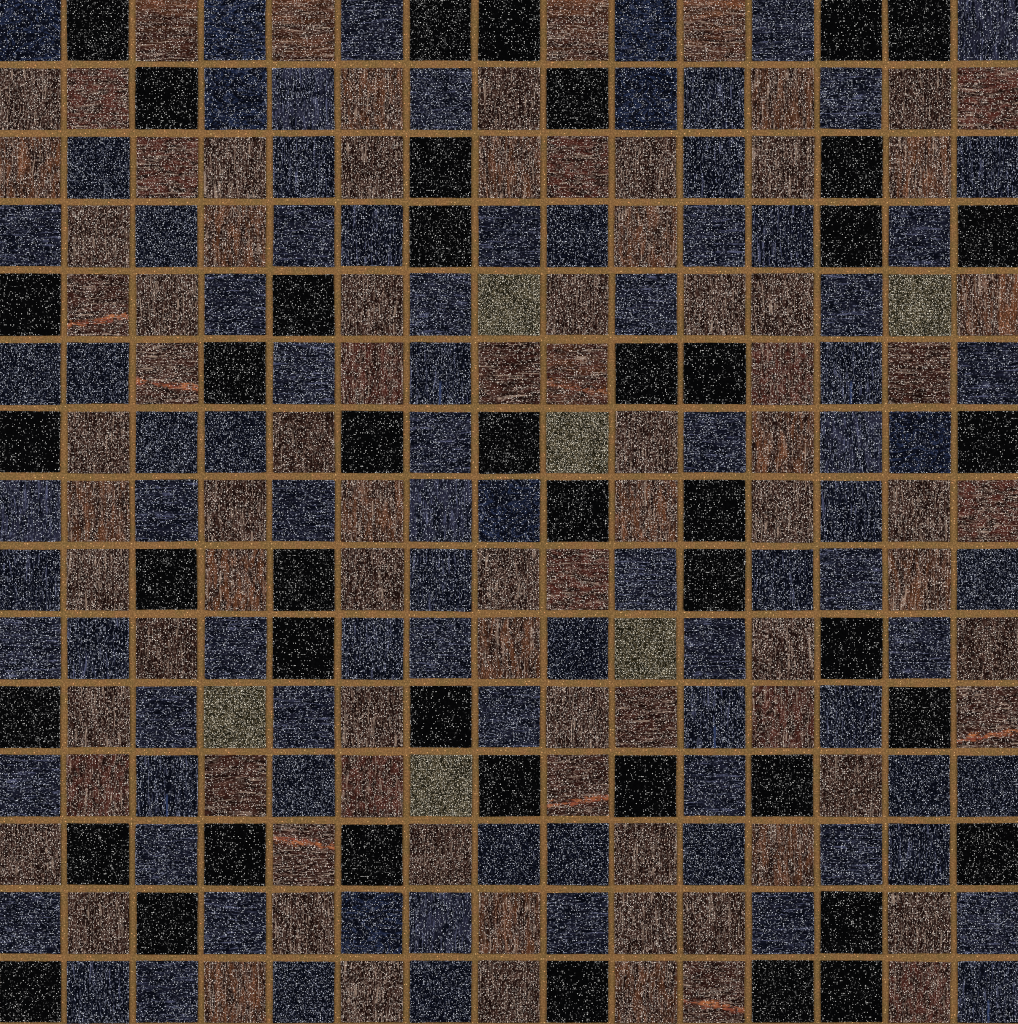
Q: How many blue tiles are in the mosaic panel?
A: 90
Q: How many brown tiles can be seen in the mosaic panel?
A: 85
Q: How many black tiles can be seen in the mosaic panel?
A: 44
